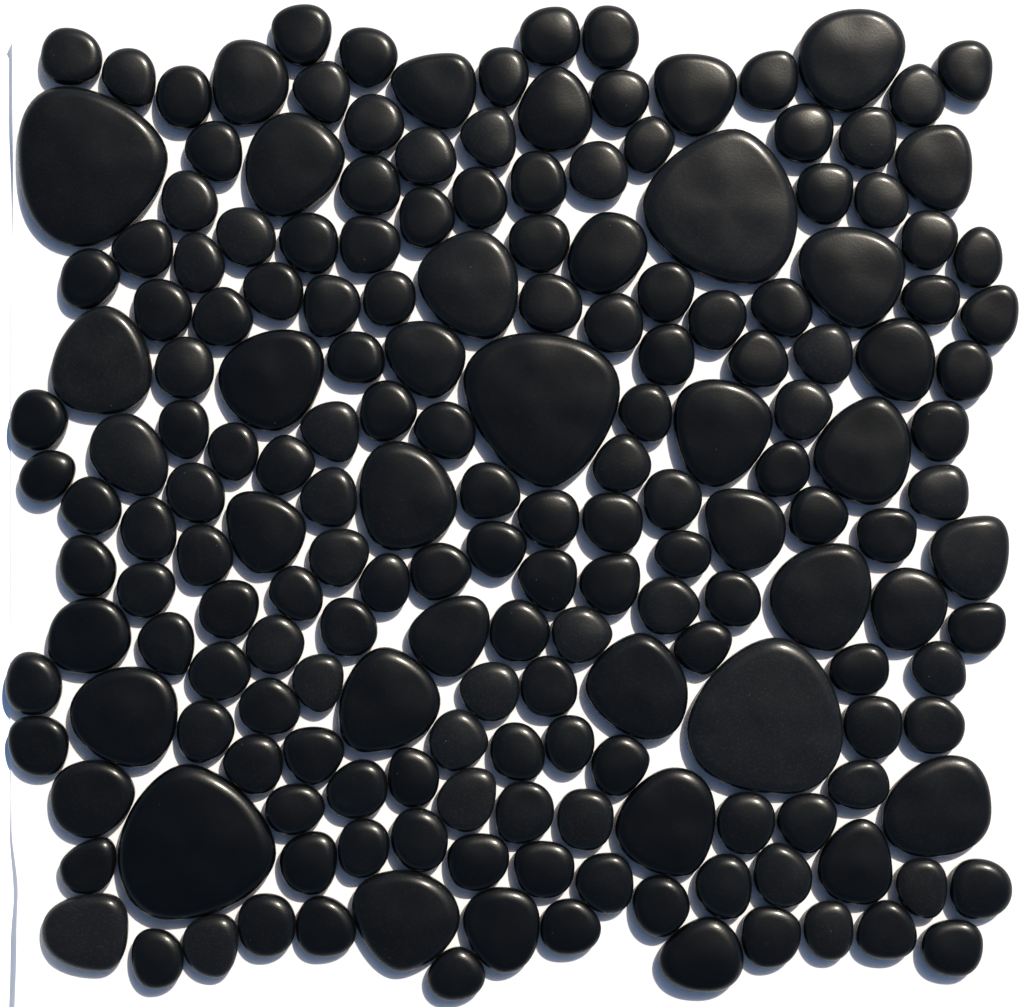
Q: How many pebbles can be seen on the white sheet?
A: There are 190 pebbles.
